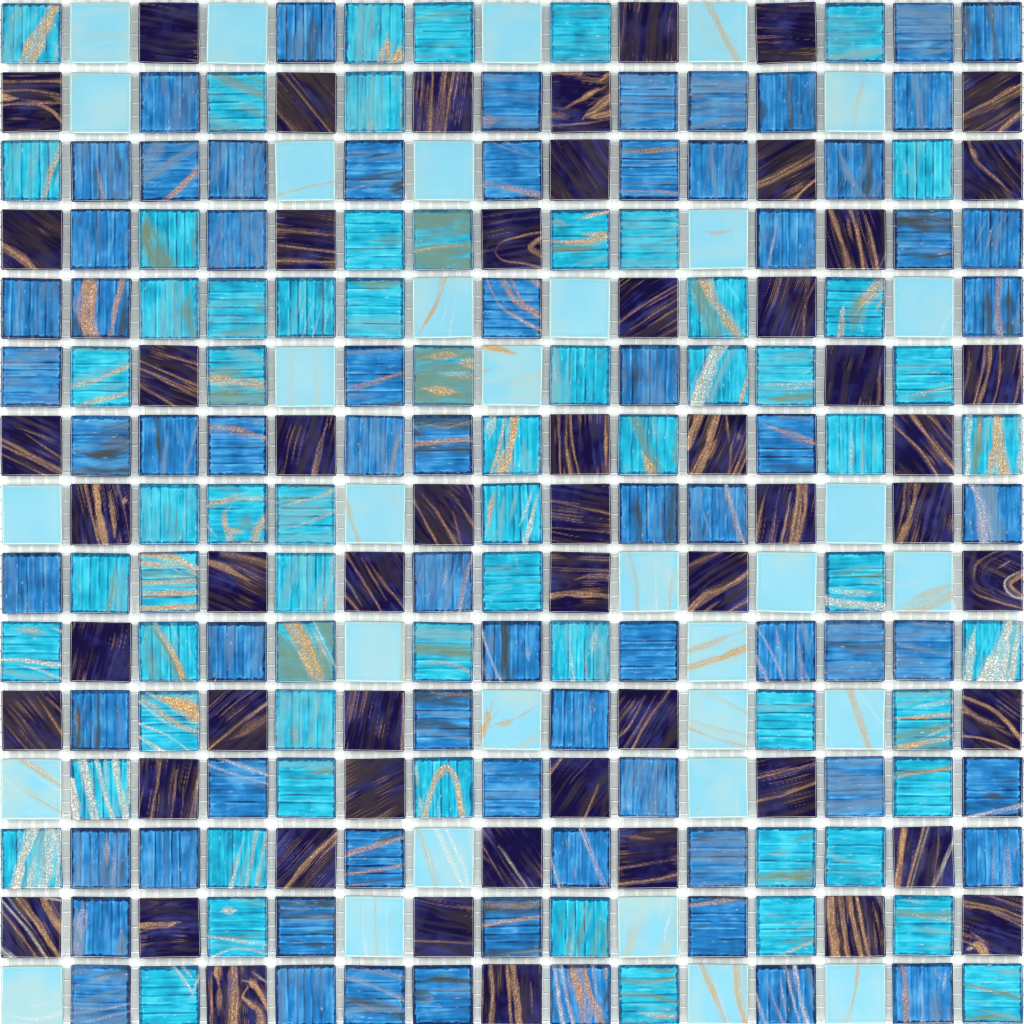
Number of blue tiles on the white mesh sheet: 71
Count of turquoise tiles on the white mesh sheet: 65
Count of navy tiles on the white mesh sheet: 56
